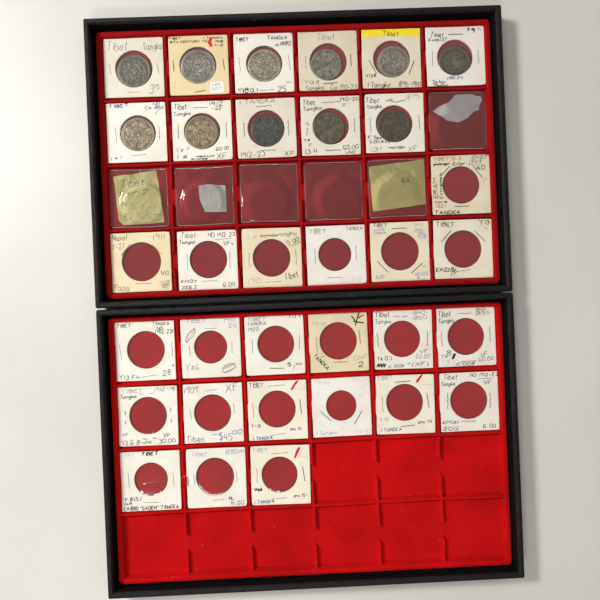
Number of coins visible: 11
